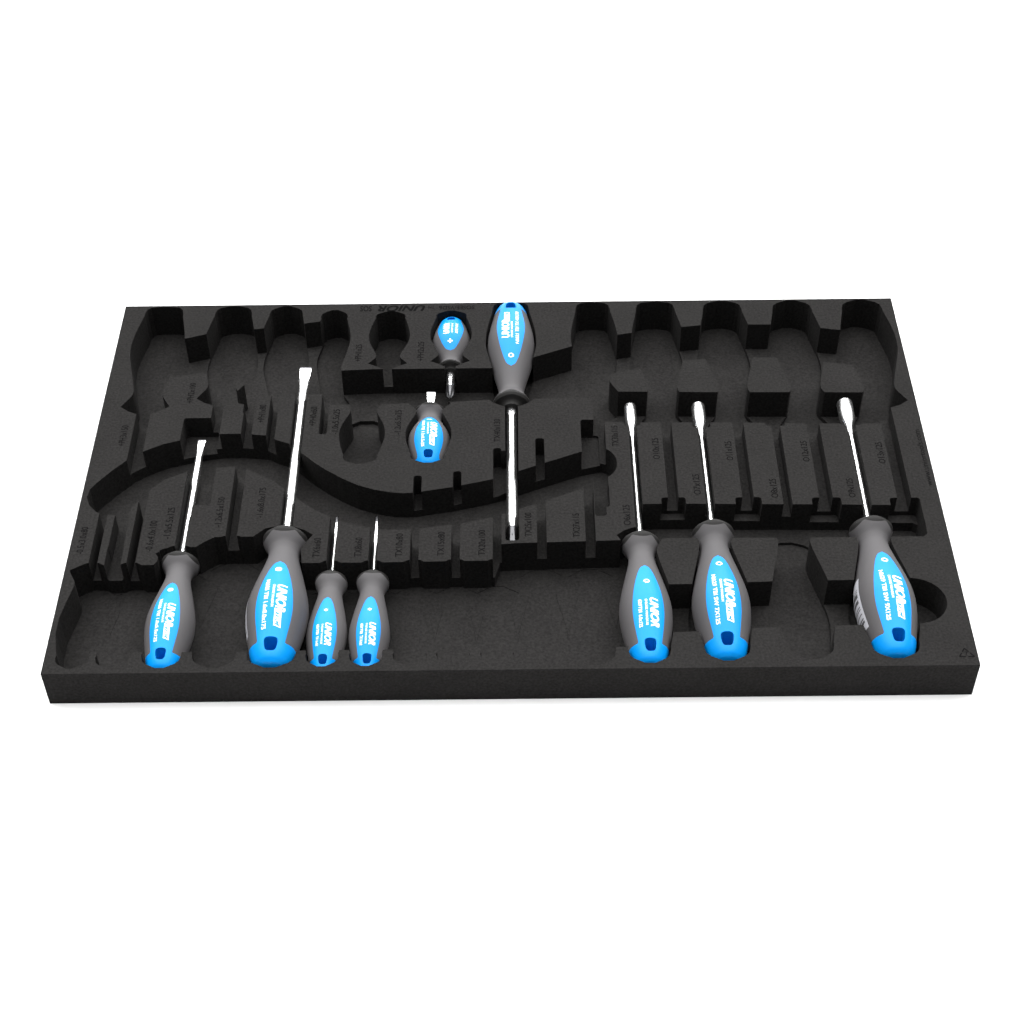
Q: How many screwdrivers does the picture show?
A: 10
